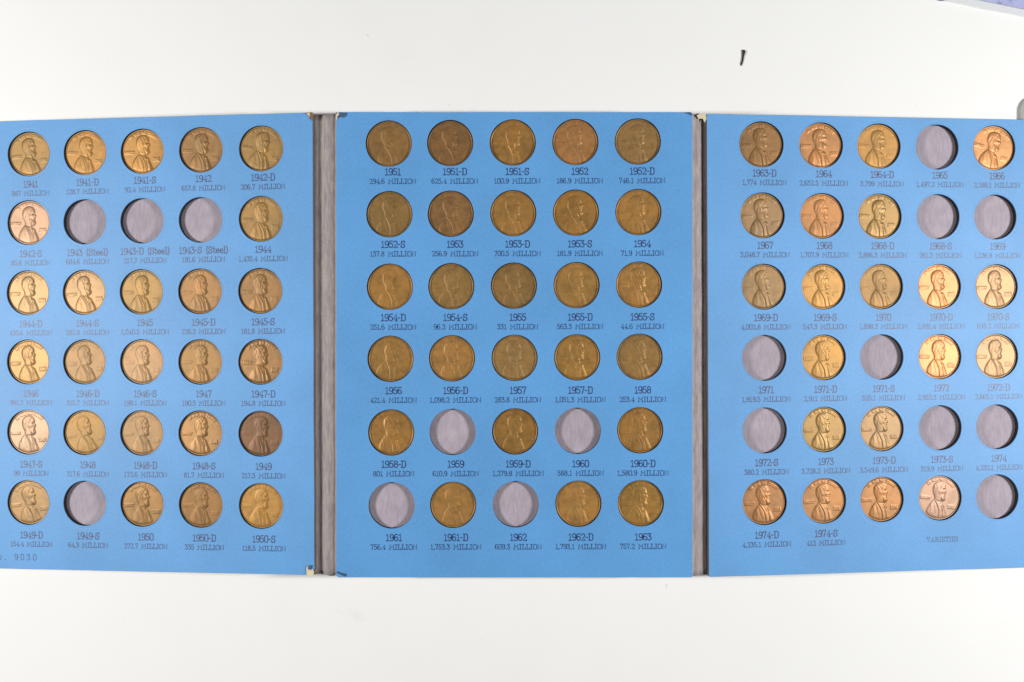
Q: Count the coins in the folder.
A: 73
